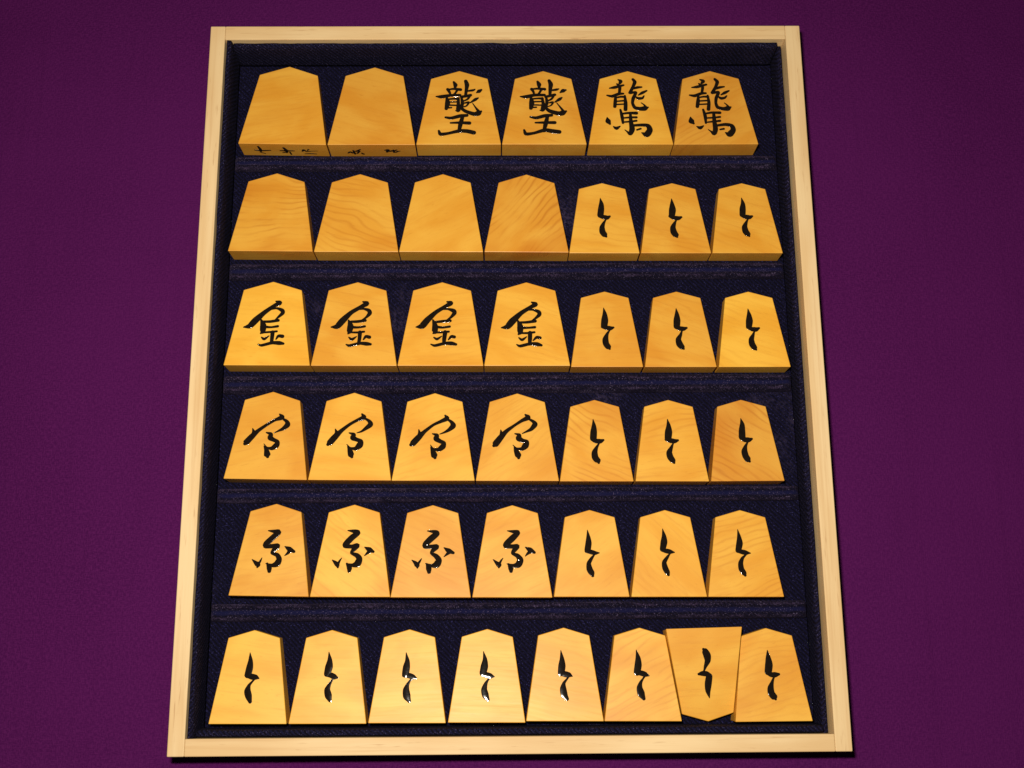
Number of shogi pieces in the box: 42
